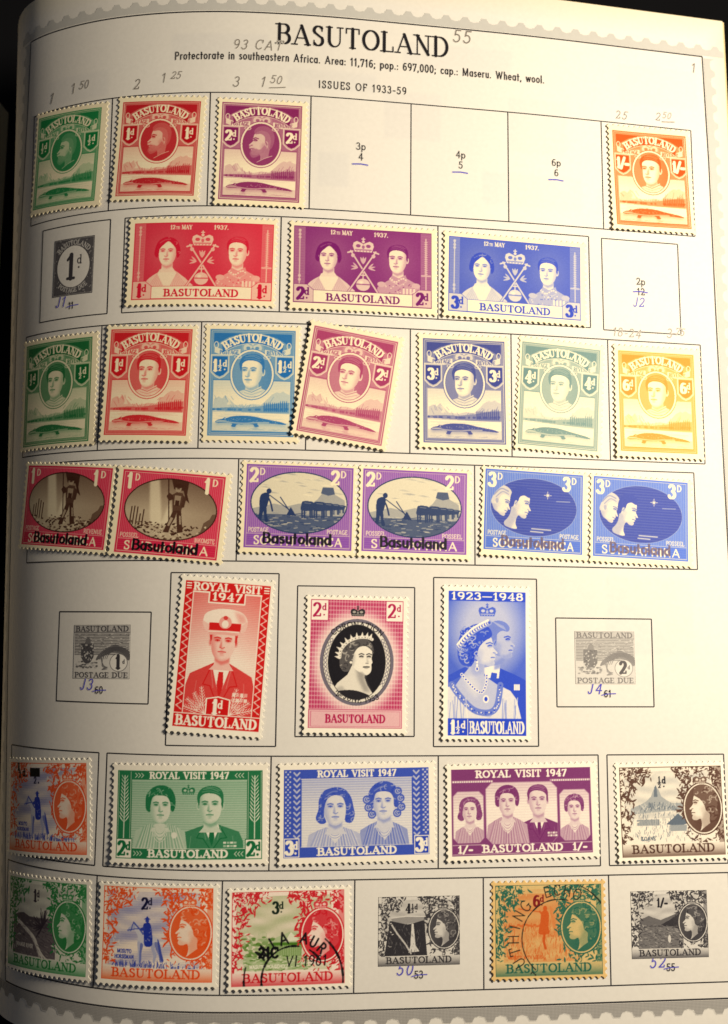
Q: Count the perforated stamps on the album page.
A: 32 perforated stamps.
